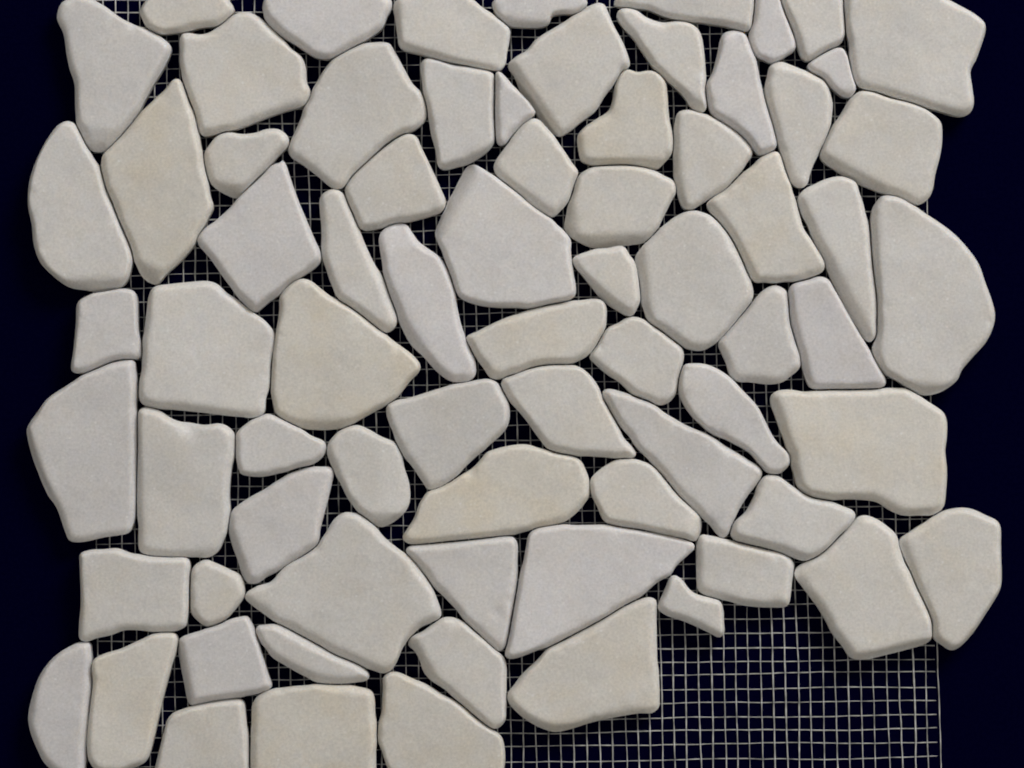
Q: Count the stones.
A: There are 74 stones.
